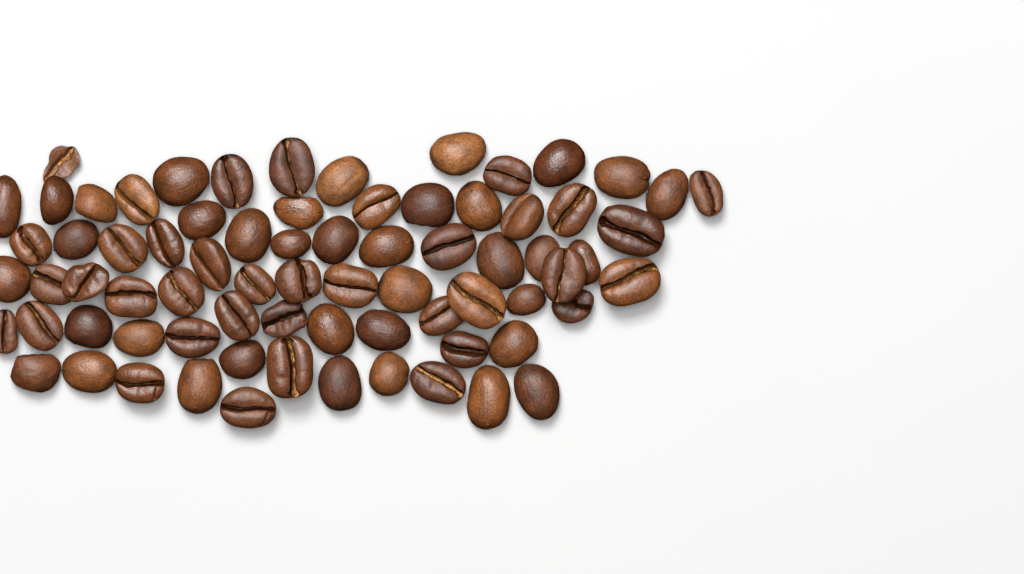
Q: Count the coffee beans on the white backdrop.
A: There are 74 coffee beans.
